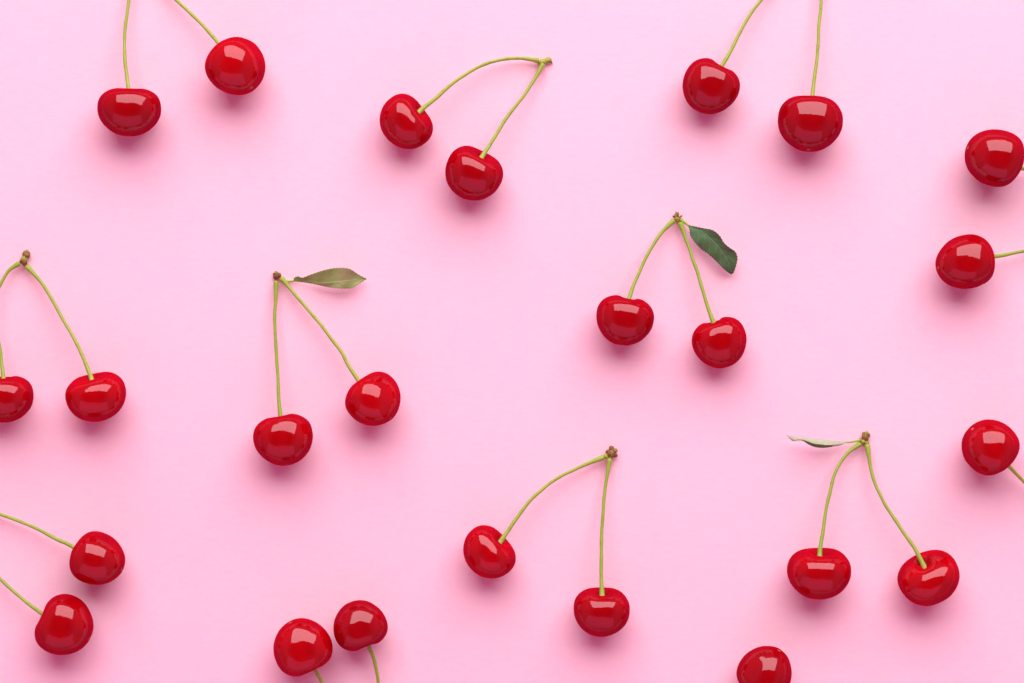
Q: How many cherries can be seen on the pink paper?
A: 24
